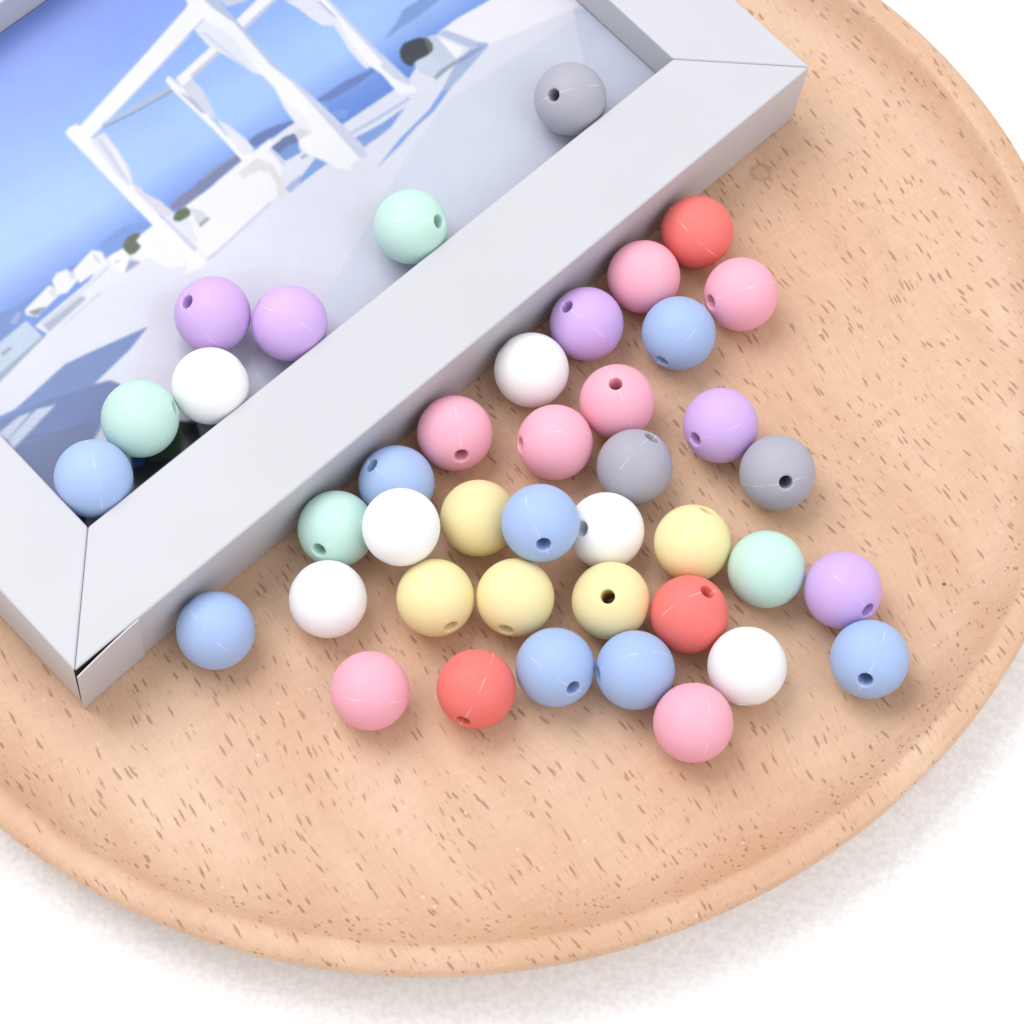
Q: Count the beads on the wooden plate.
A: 41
